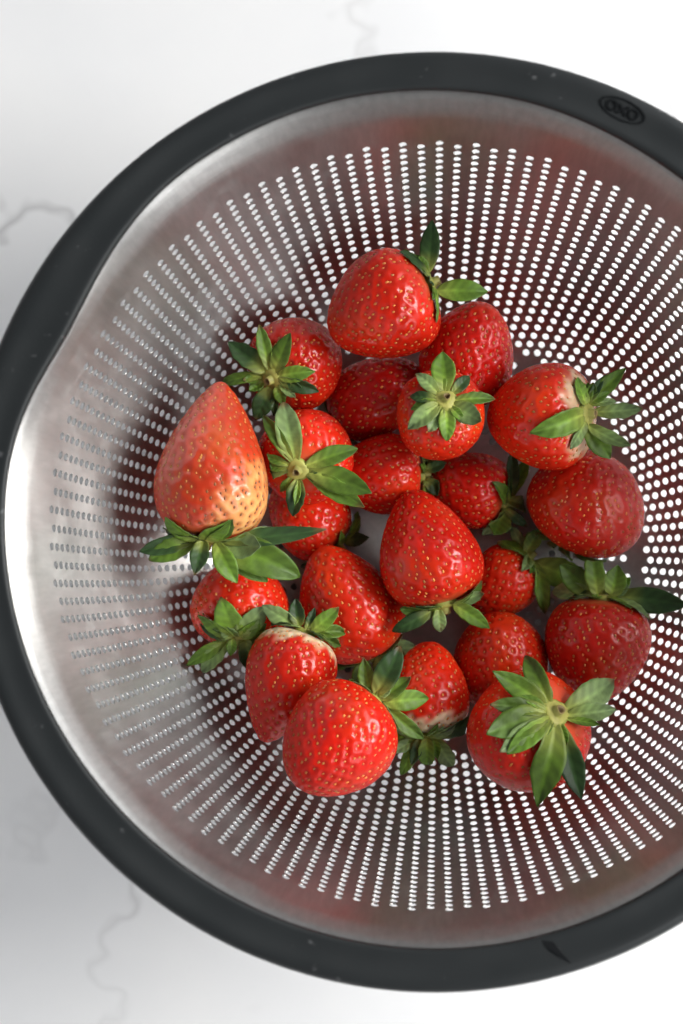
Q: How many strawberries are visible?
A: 22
